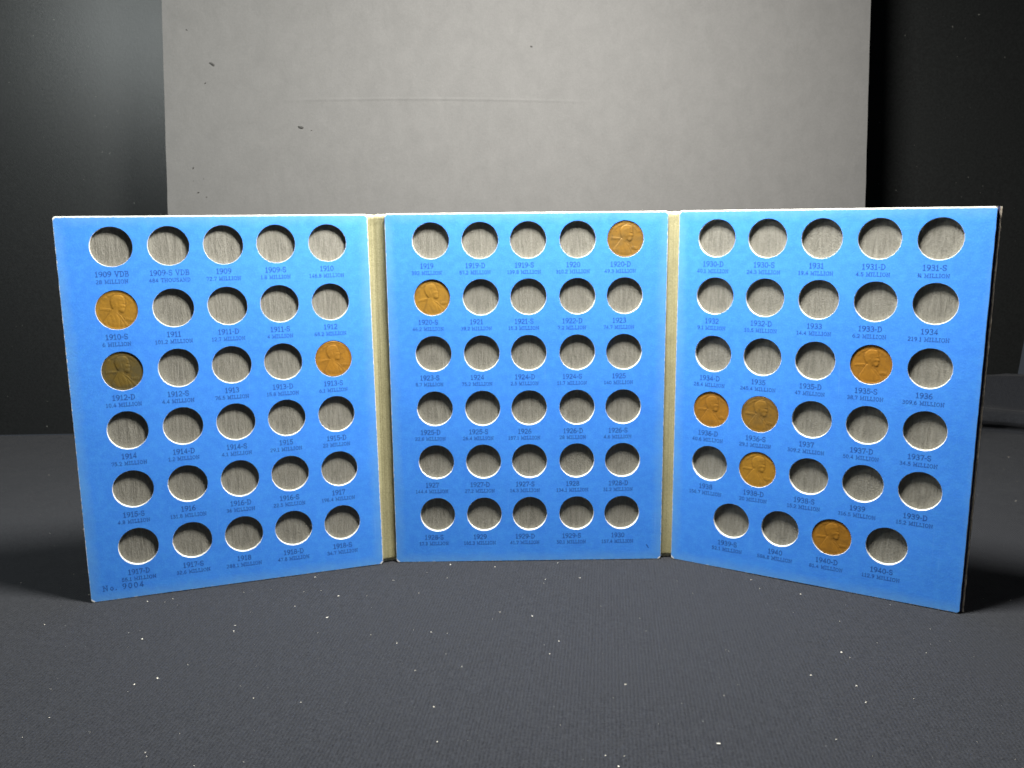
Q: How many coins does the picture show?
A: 10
